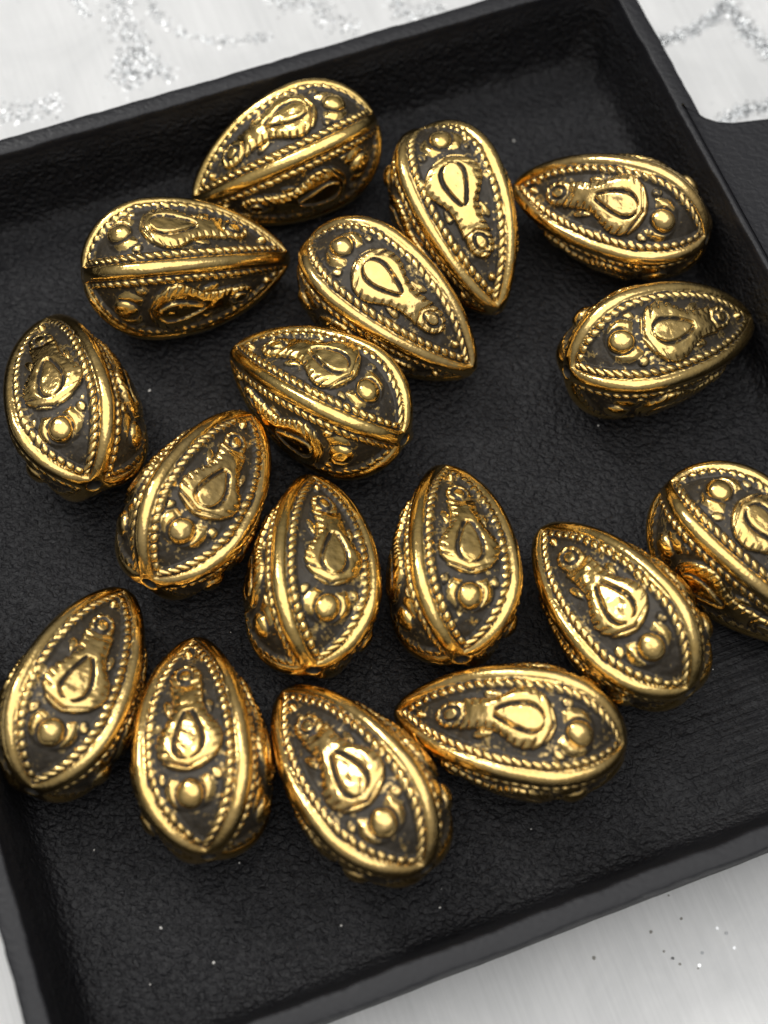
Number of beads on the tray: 17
